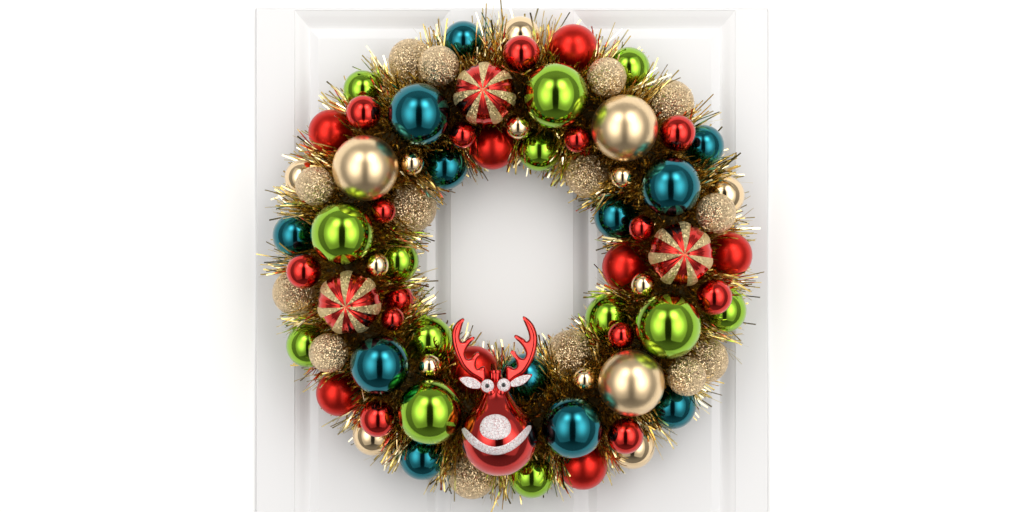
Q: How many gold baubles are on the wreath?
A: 29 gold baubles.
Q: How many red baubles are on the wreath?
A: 22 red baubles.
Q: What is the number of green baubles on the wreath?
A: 13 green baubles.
